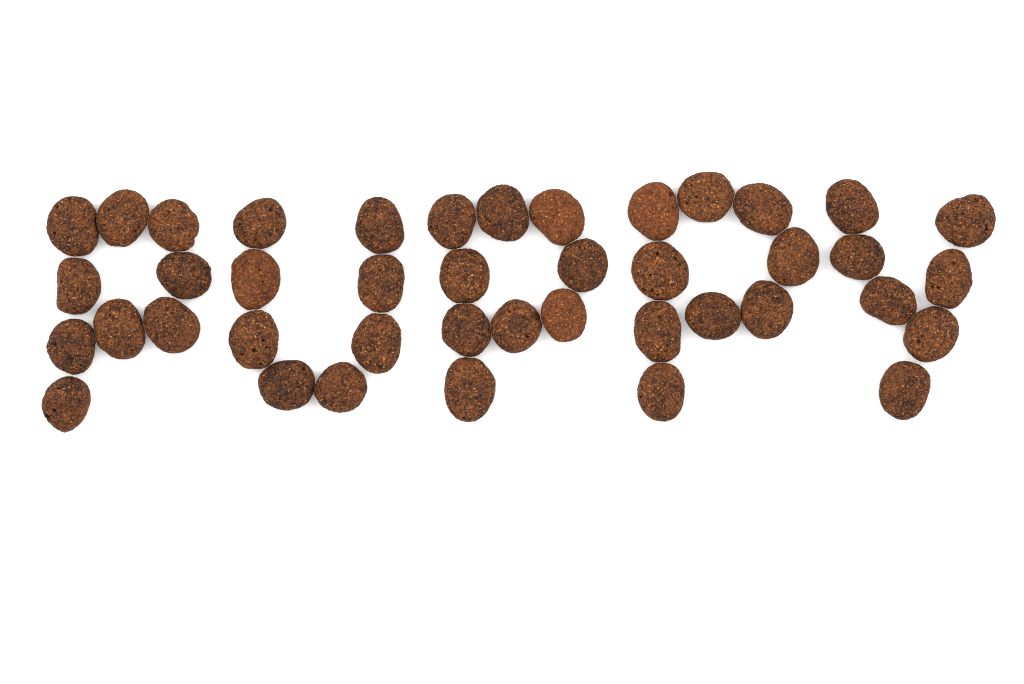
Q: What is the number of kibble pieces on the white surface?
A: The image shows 42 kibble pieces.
